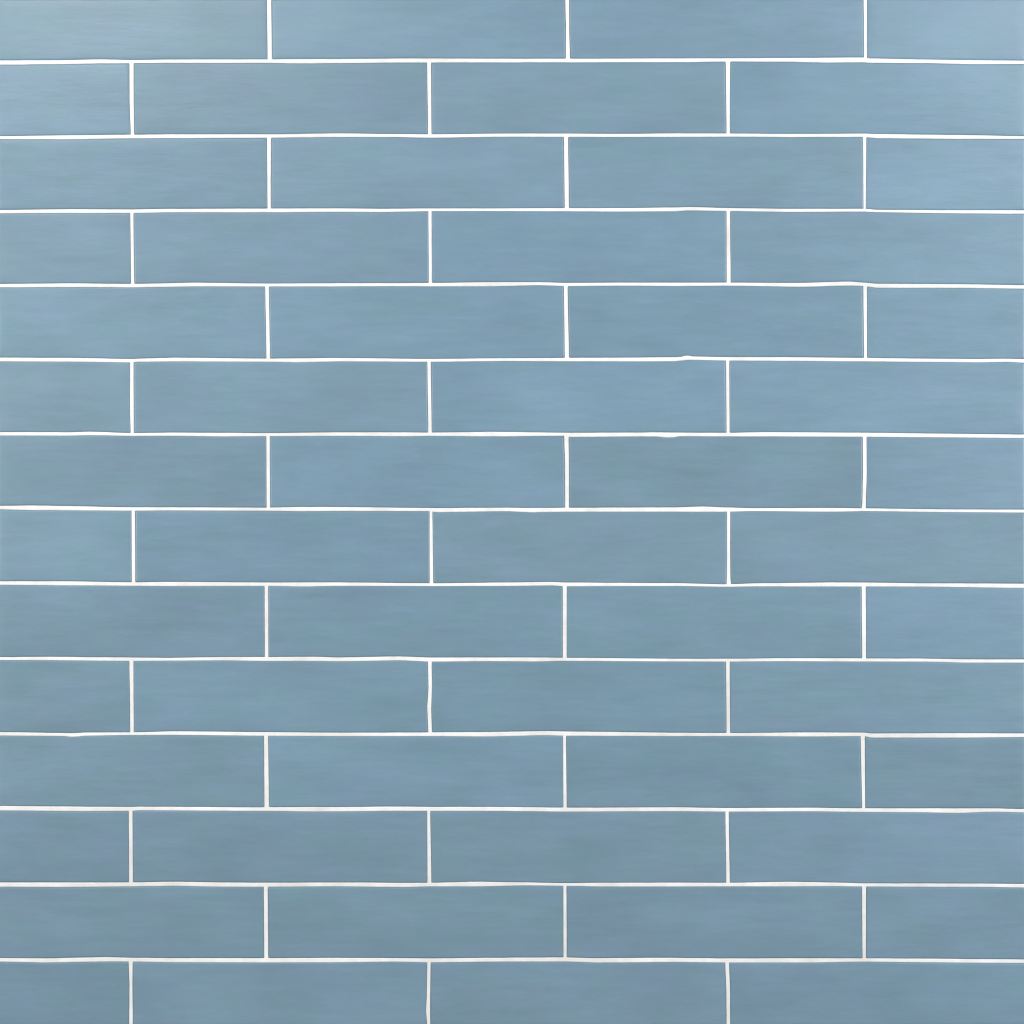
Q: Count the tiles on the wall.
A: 56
